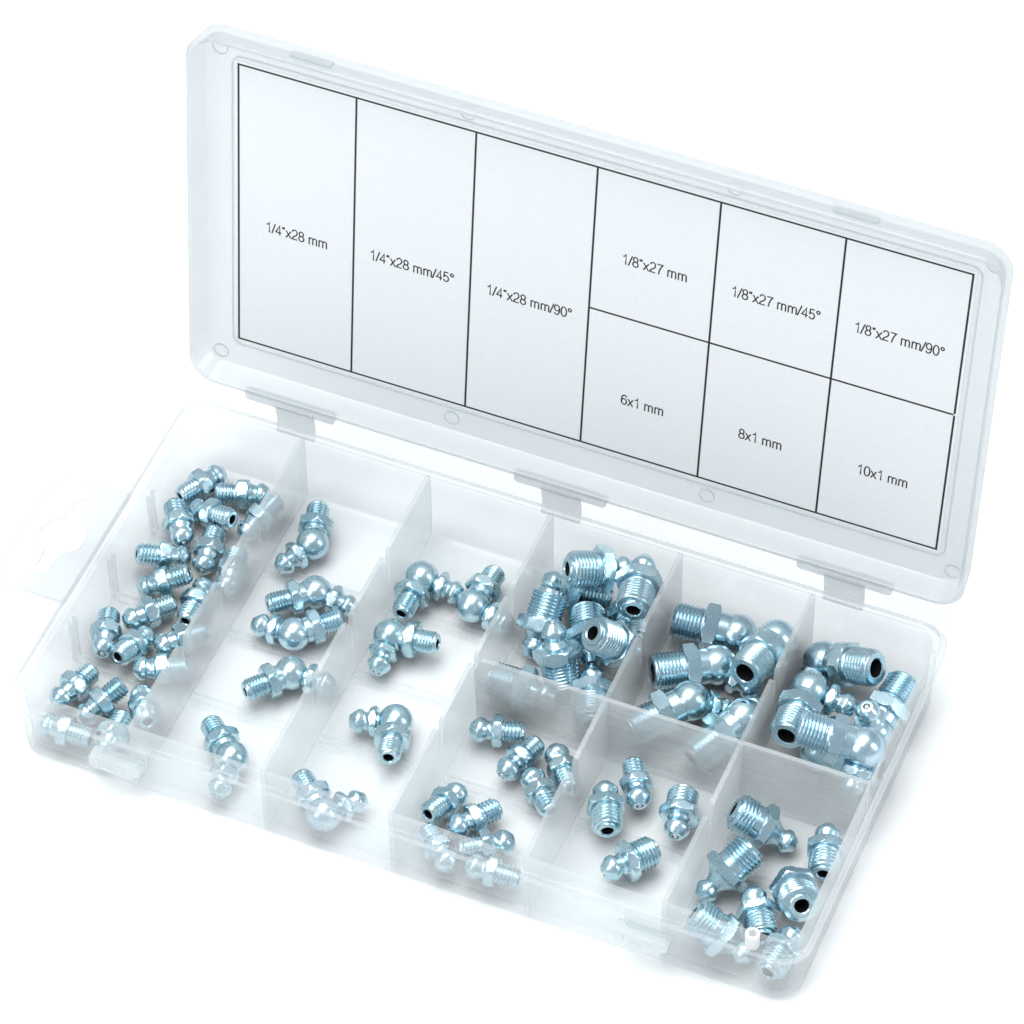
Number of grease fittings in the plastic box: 70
